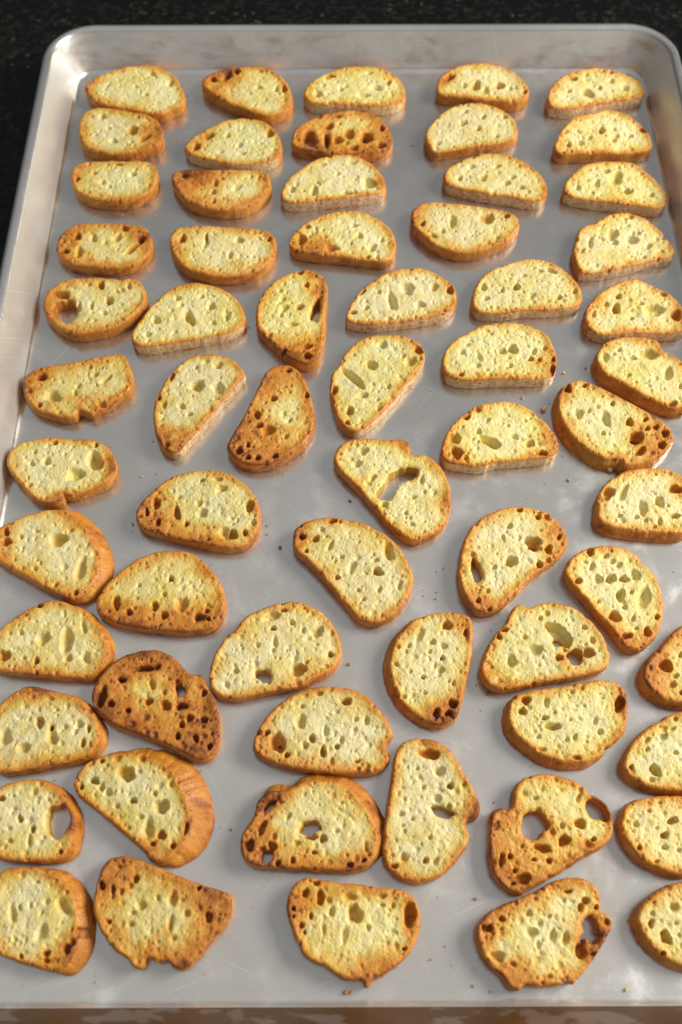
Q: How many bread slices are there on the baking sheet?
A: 64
